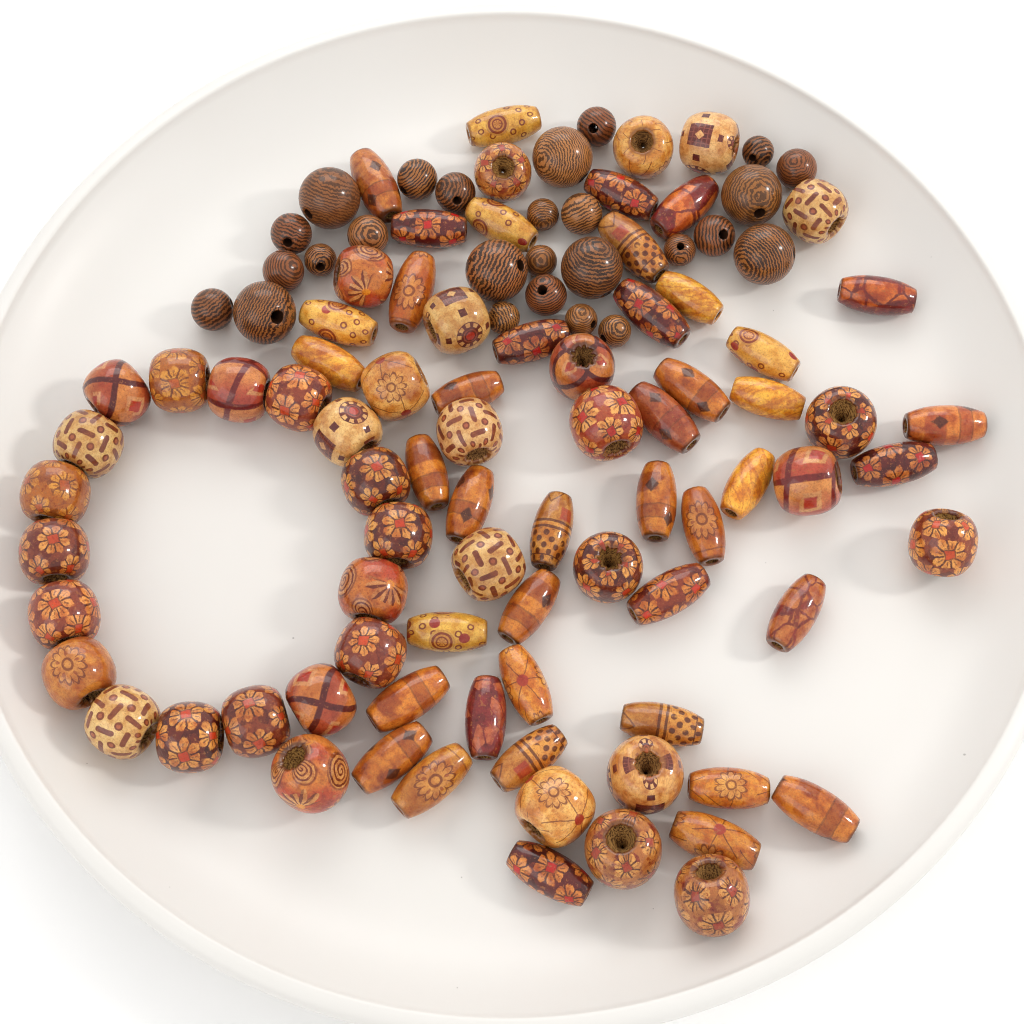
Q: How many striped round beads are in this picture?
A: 26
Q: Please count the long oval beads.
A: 42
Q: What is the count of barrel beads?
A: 38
